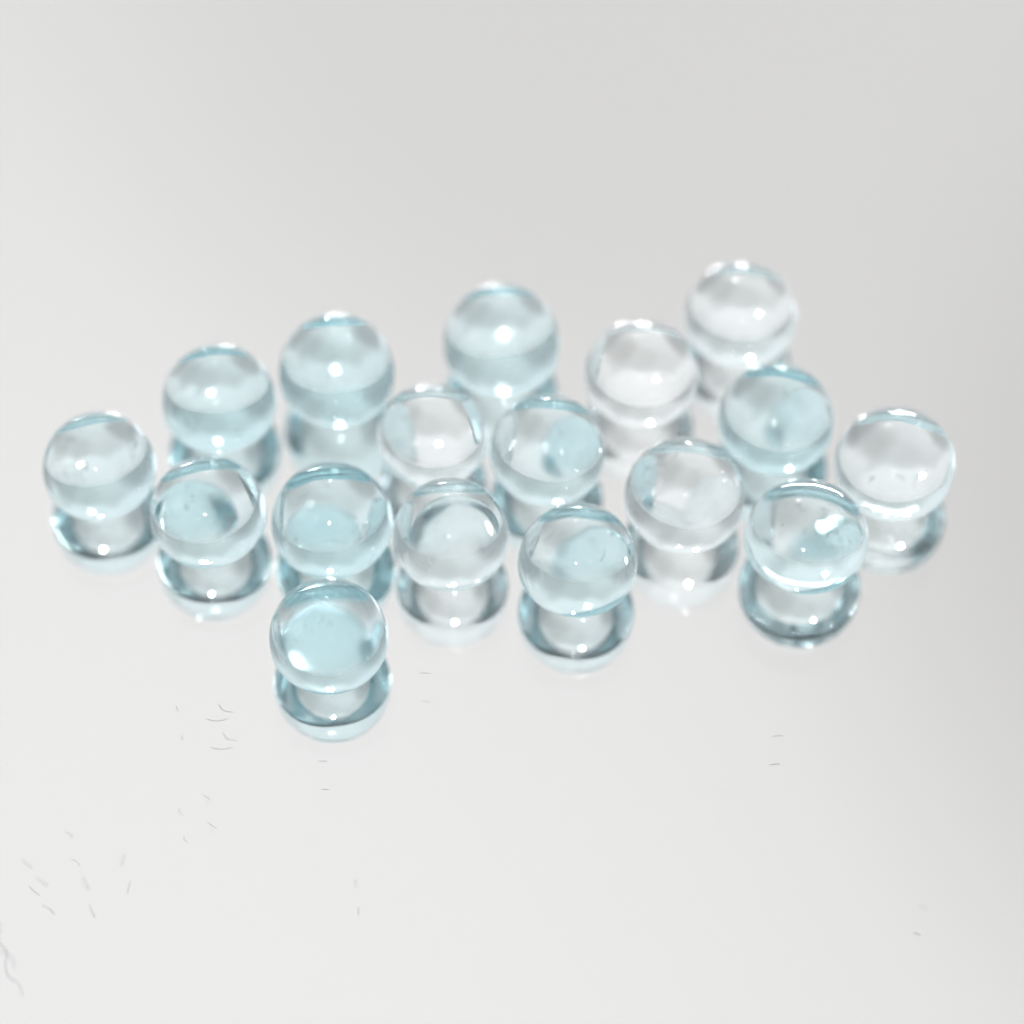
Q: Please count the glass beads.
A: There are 17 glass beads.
